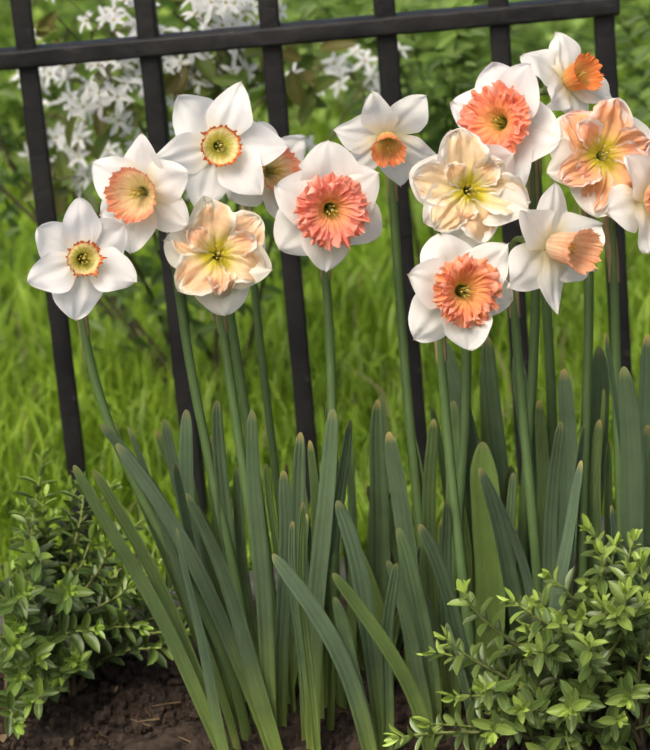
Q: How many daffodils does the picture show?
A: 14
